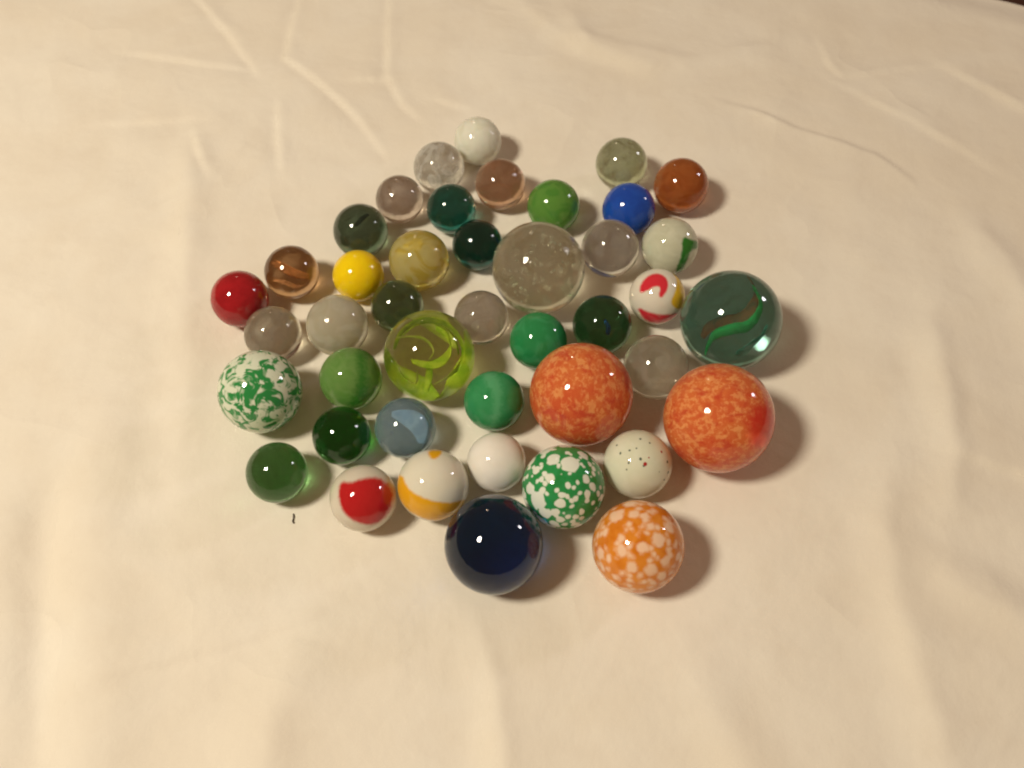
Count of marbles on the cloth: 43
